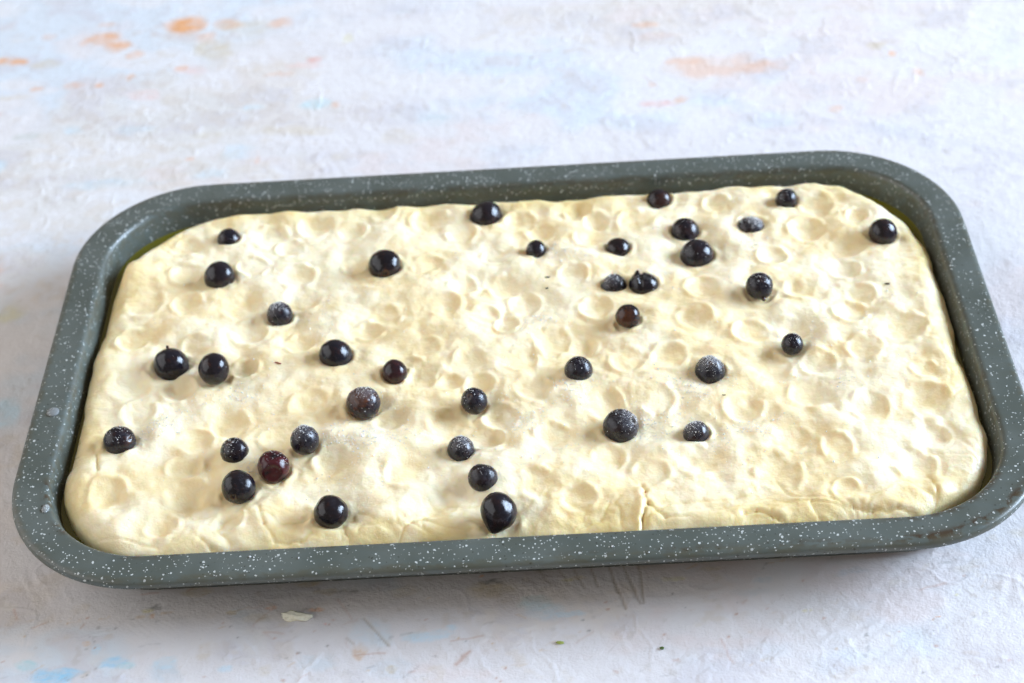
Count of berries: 37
